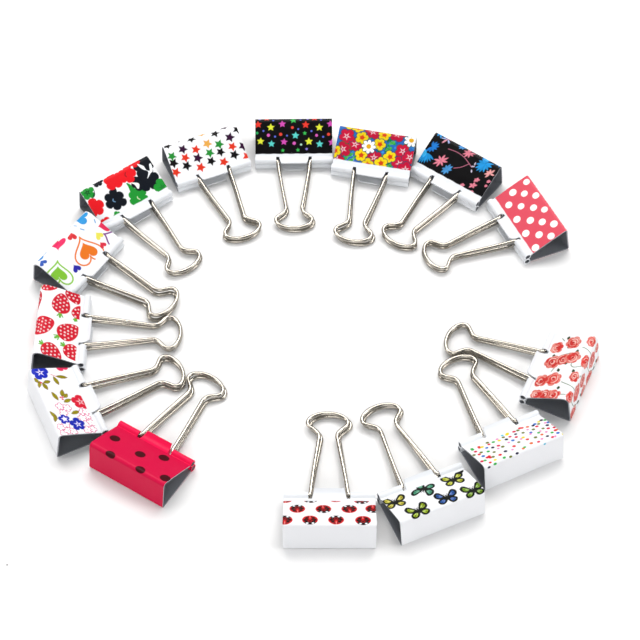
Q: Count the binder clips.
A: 14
